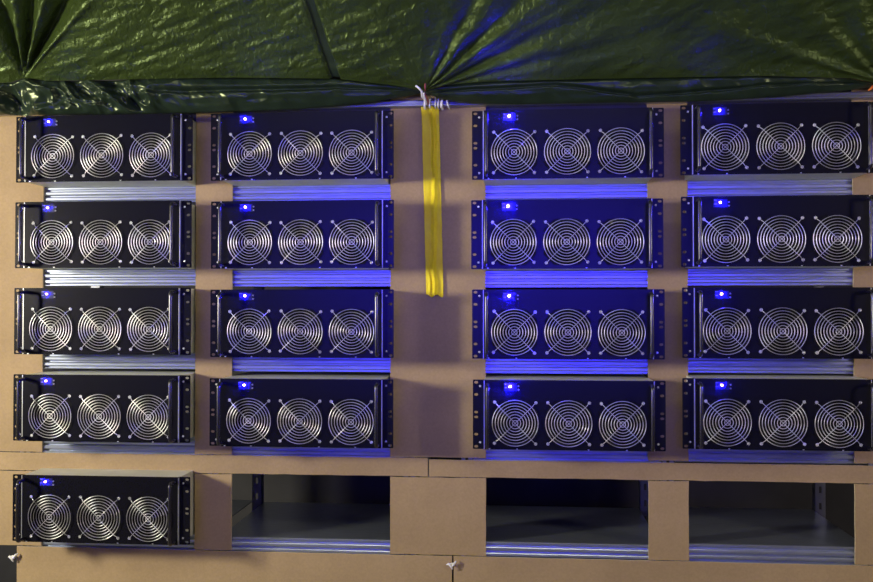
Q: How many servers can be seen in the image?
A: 17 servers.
